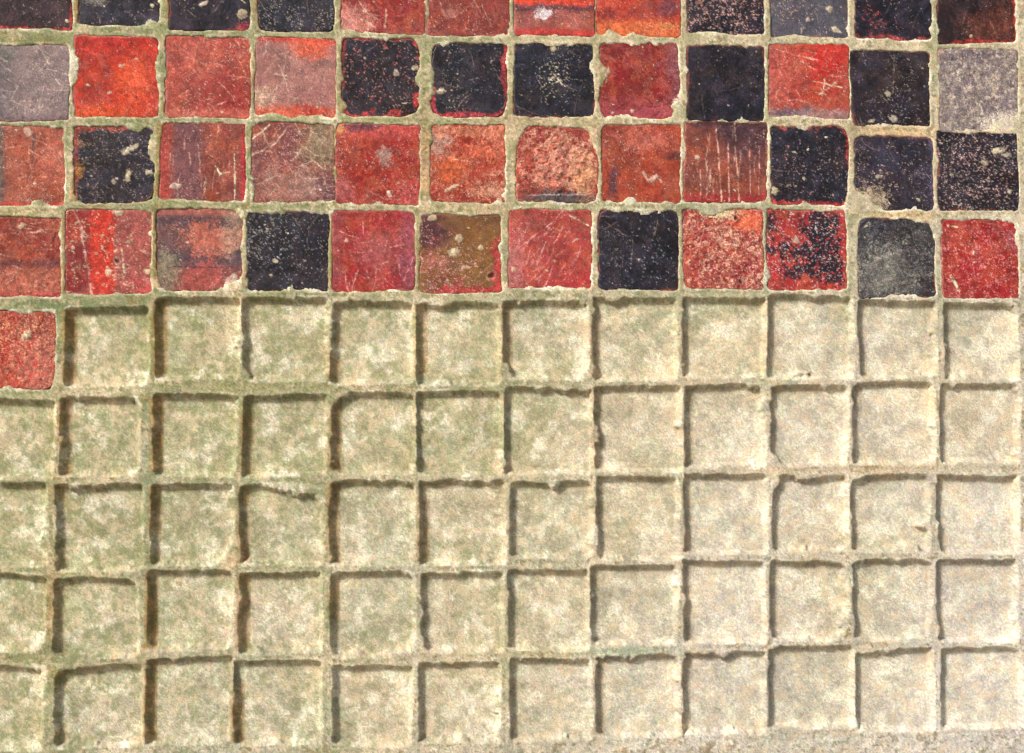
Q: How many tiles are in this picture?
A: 49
